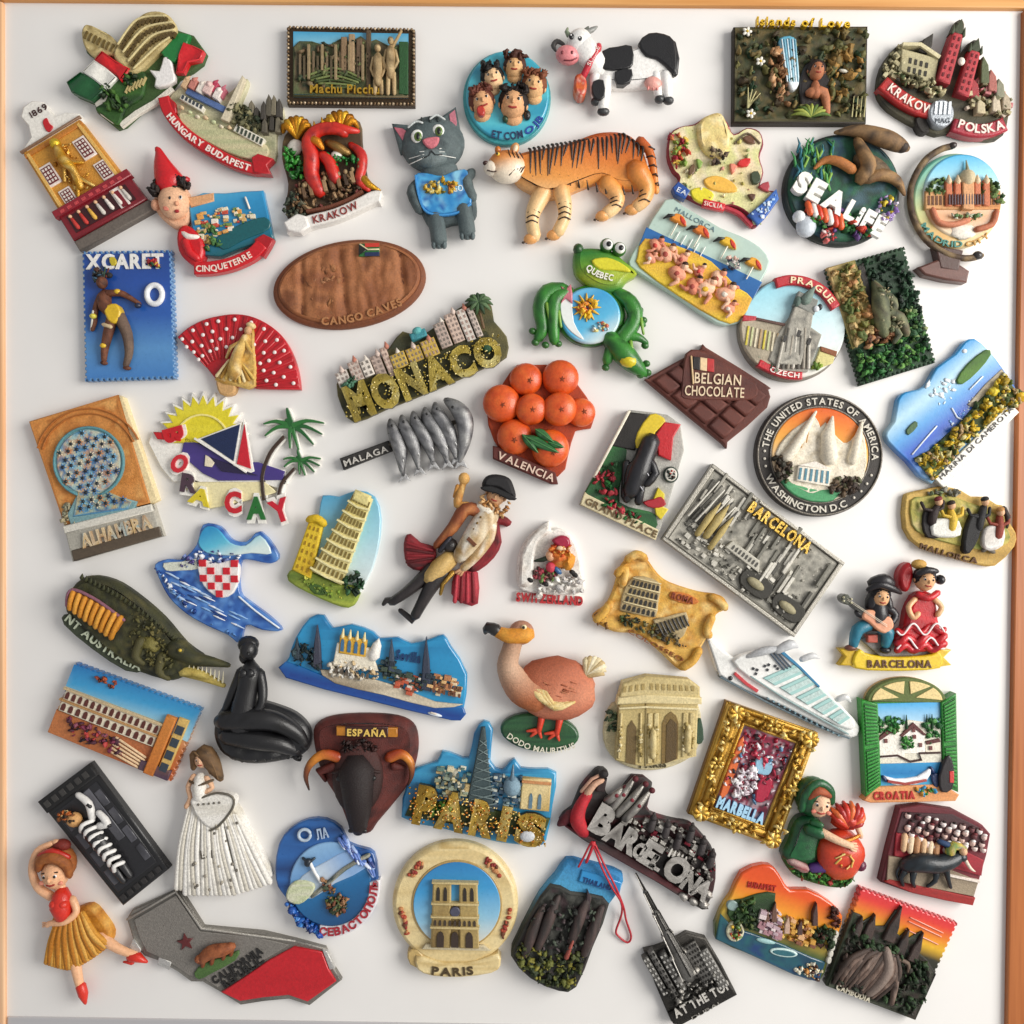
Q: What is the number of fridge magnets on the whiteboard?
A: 63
